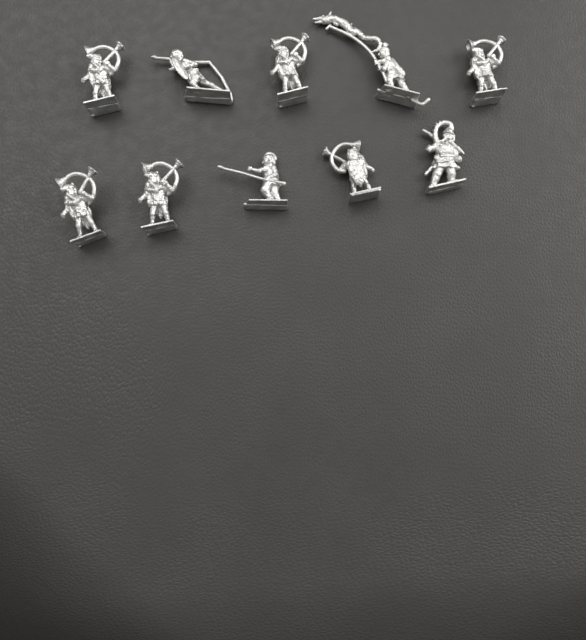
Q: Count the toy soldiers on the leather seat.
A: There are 10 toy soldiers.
